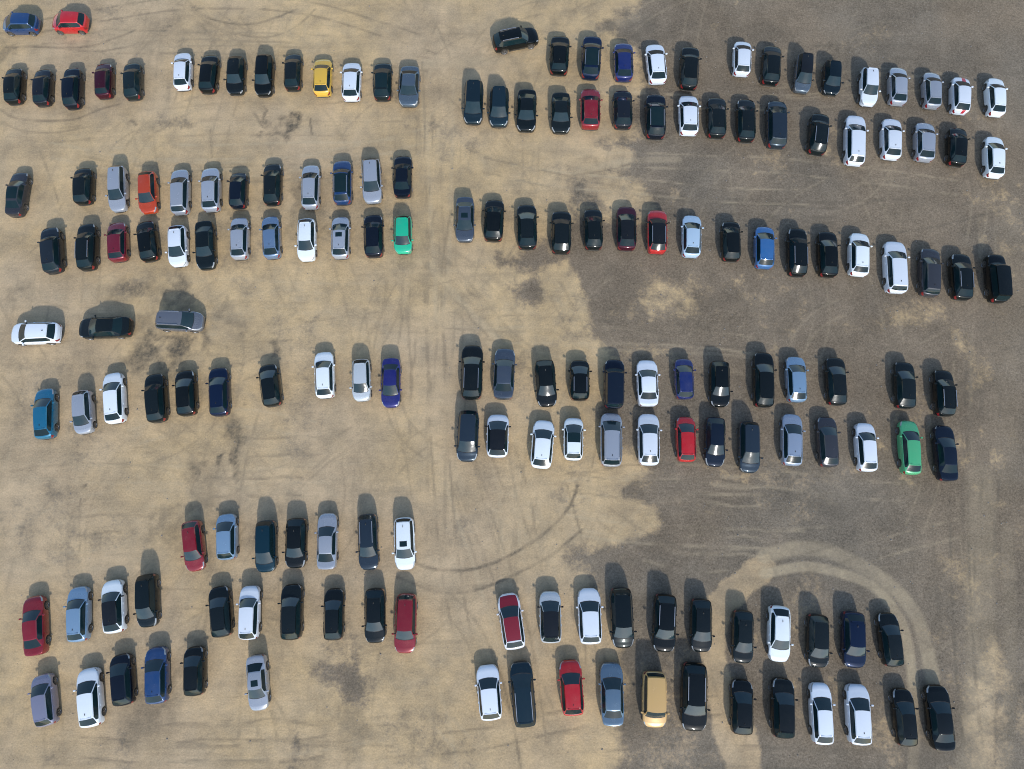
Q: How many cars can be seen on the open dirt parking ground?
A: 175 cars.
